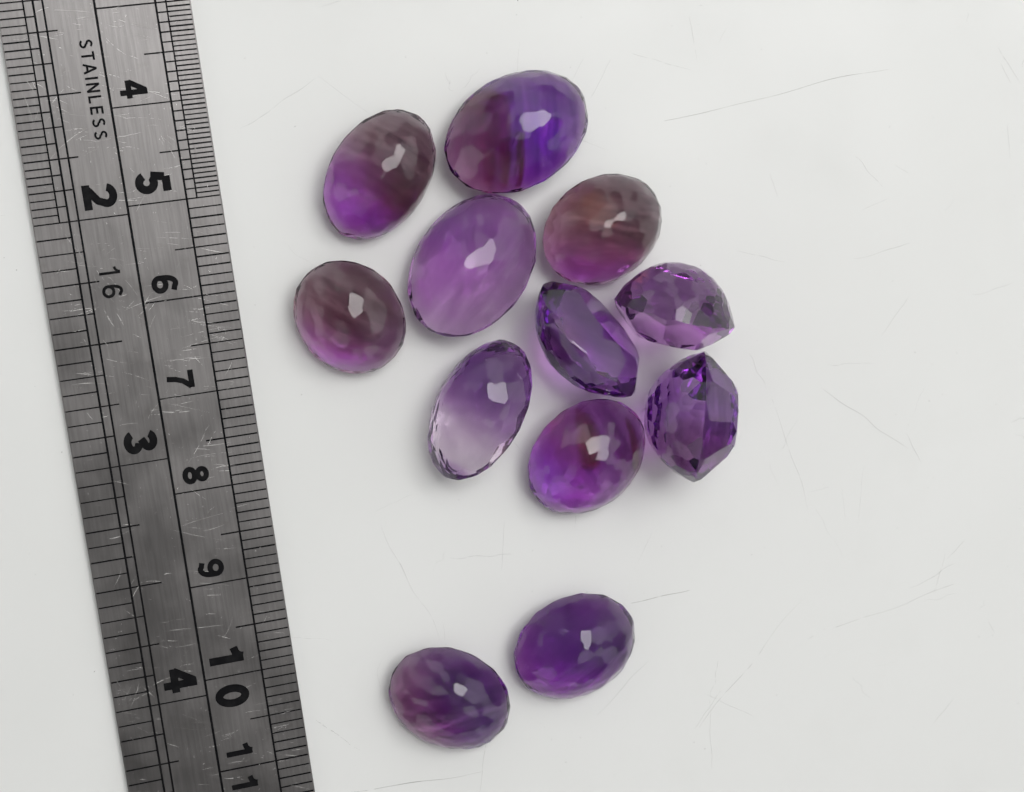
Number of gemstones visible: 12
